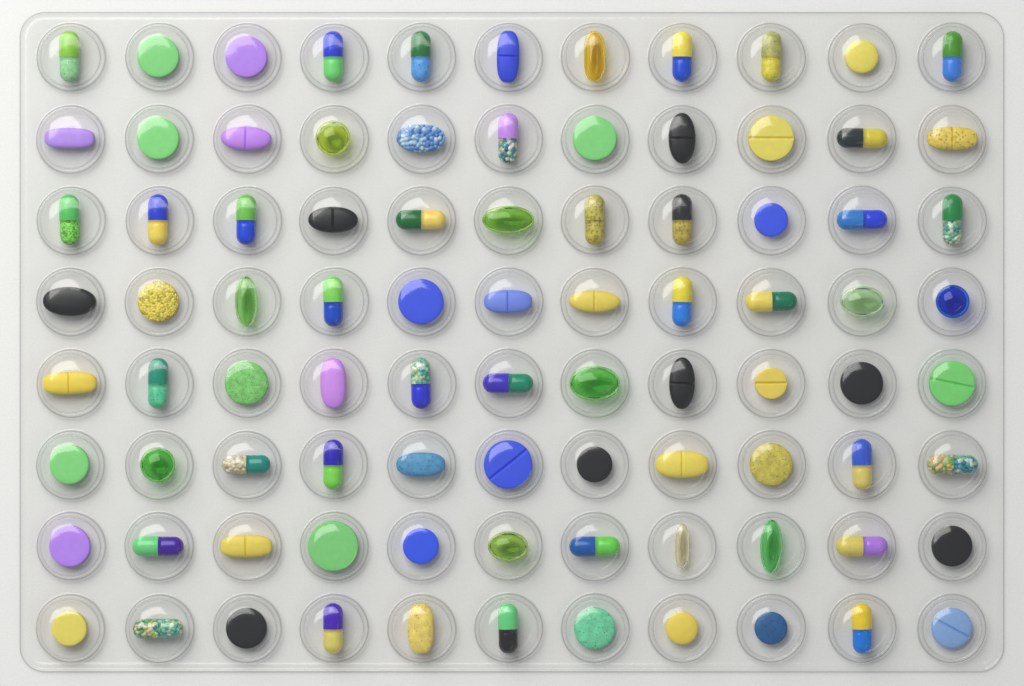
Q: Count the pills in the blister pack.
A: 88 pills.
